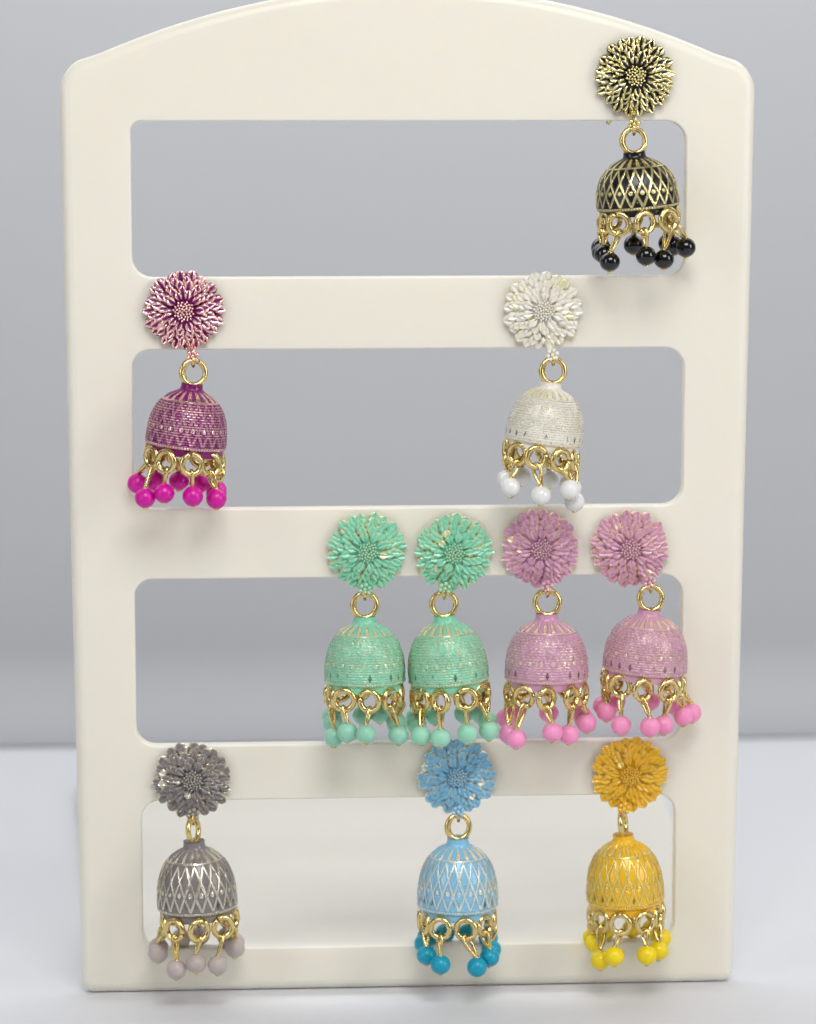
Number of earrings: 10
